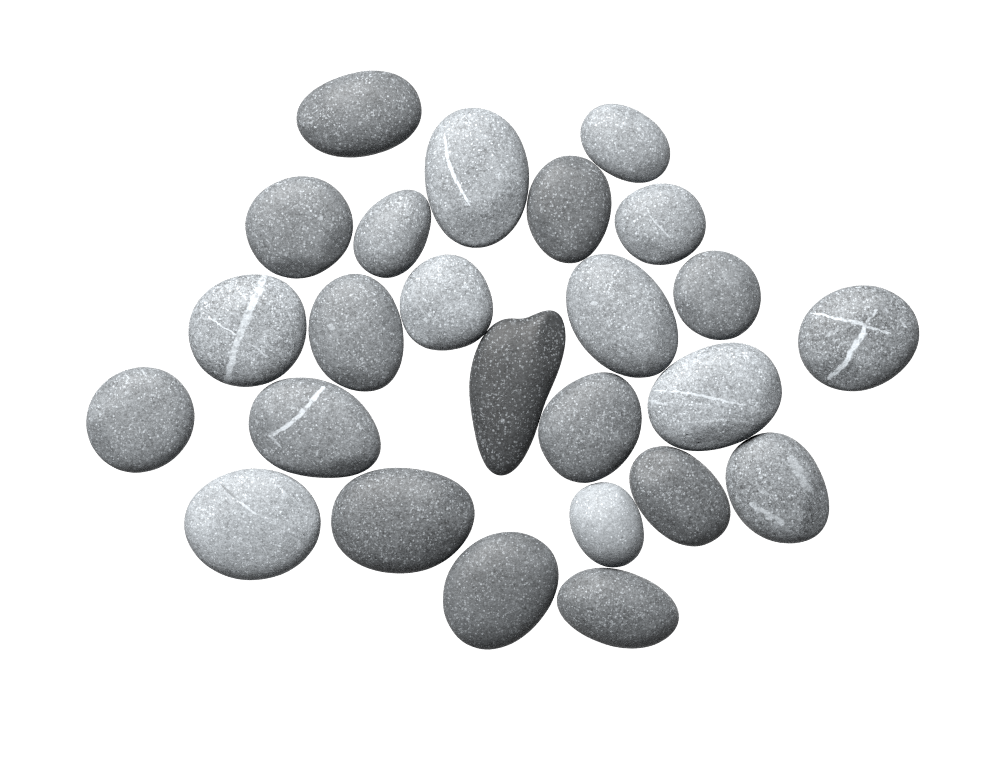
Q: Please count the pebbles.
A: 25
